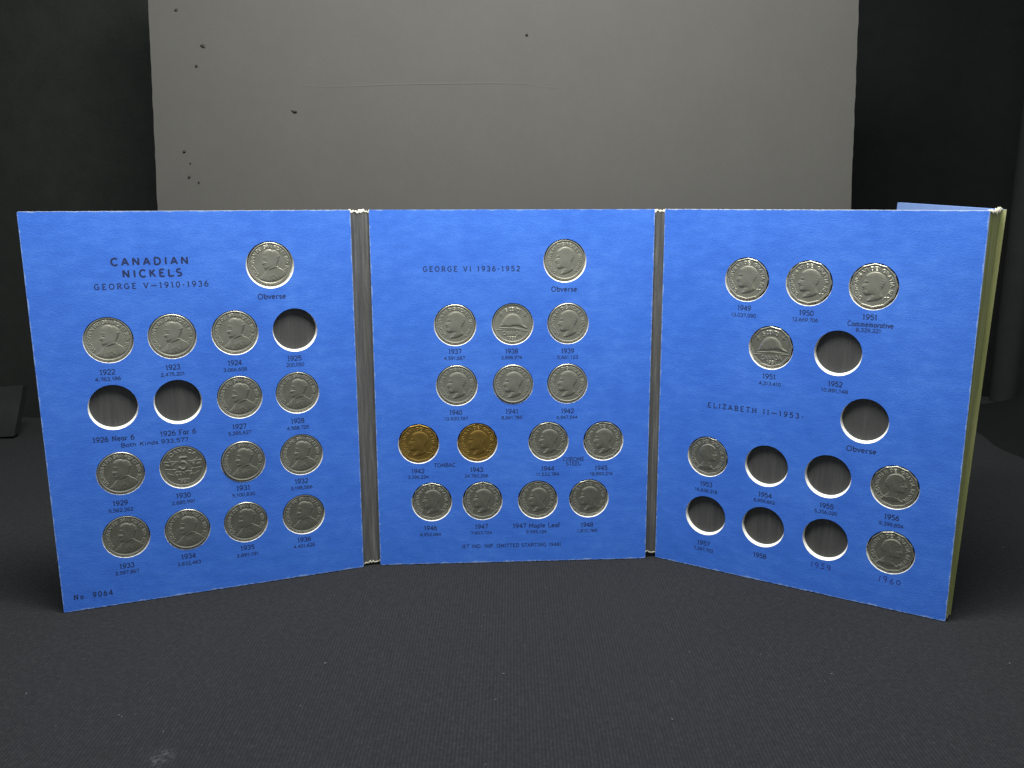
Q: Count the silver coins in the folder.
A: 34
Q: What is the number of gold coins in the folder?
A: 2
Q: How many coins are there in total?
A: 36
